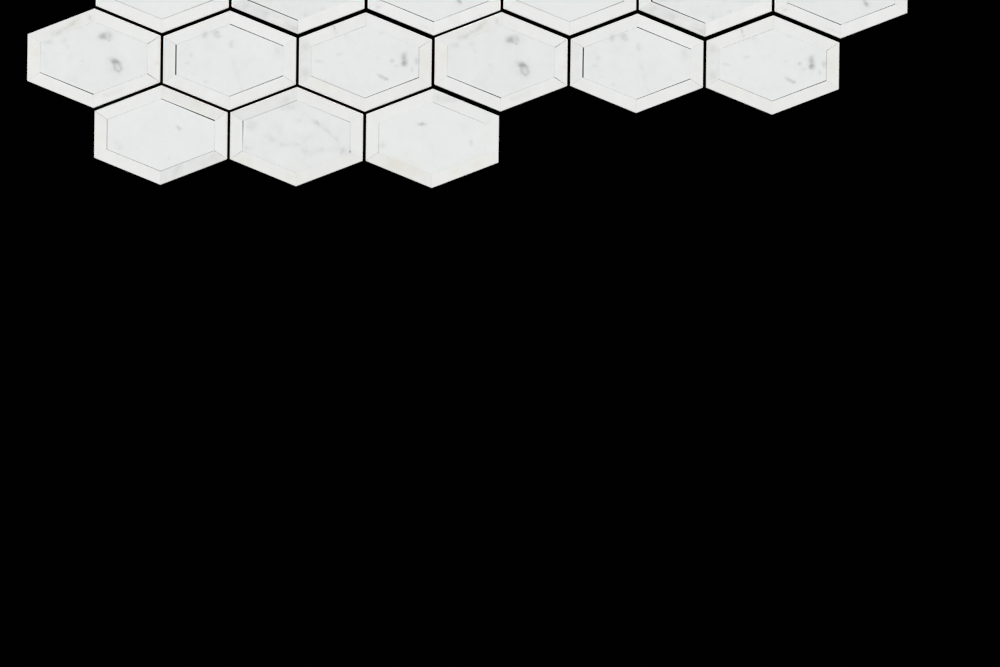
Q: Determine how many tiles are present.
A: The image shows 15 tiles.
